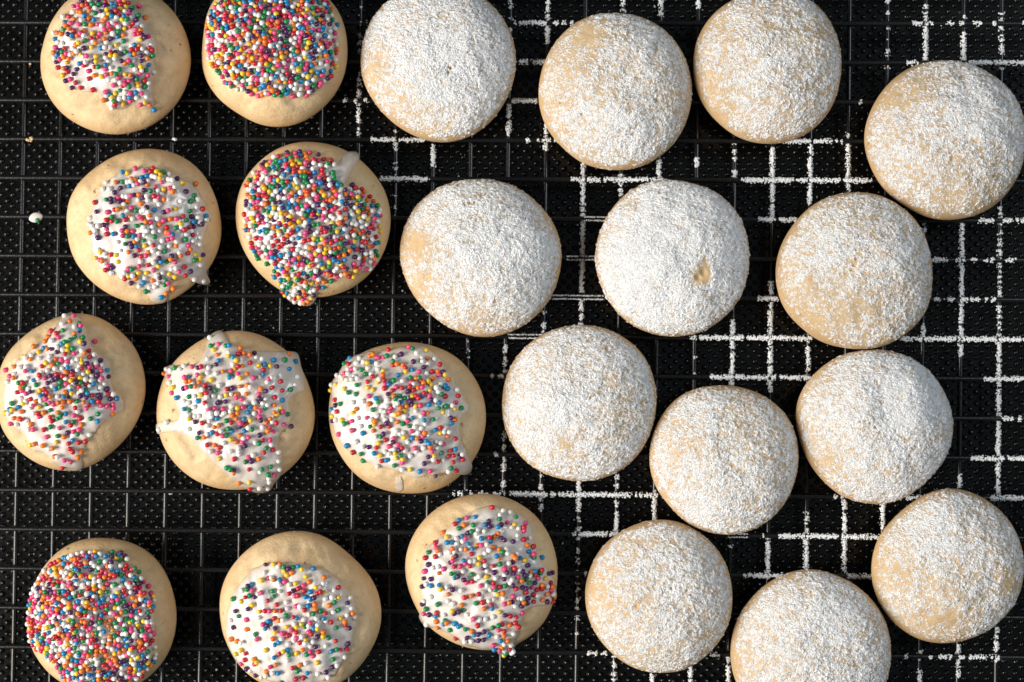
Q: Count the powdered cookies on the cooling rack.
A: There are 13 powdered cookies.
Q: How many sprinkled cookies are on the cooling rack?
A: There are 10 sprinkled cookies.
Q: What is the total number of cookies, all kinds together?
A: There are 23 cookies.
